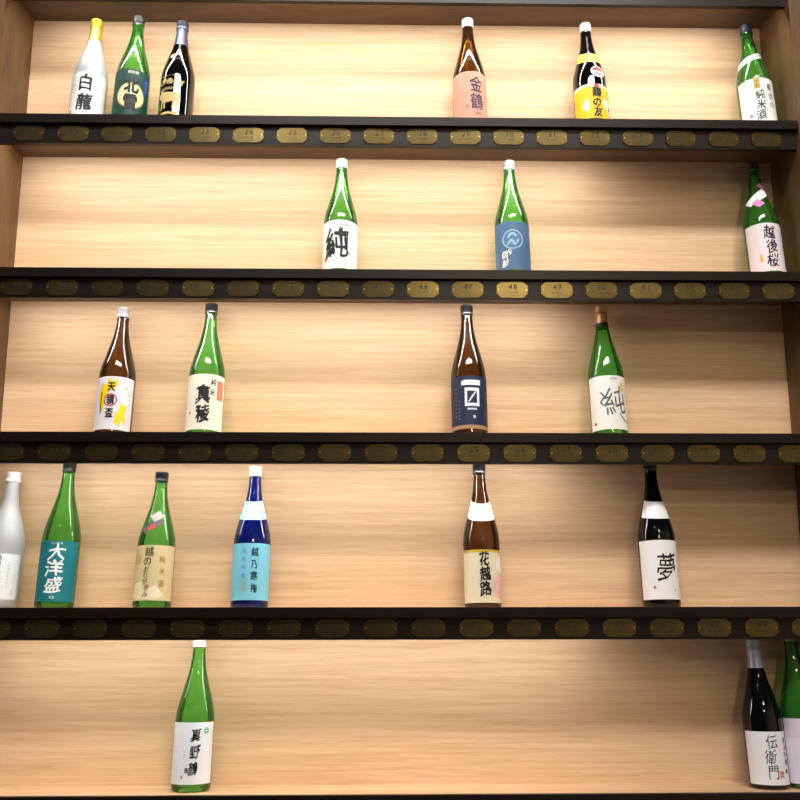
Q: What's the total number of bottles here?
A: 22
